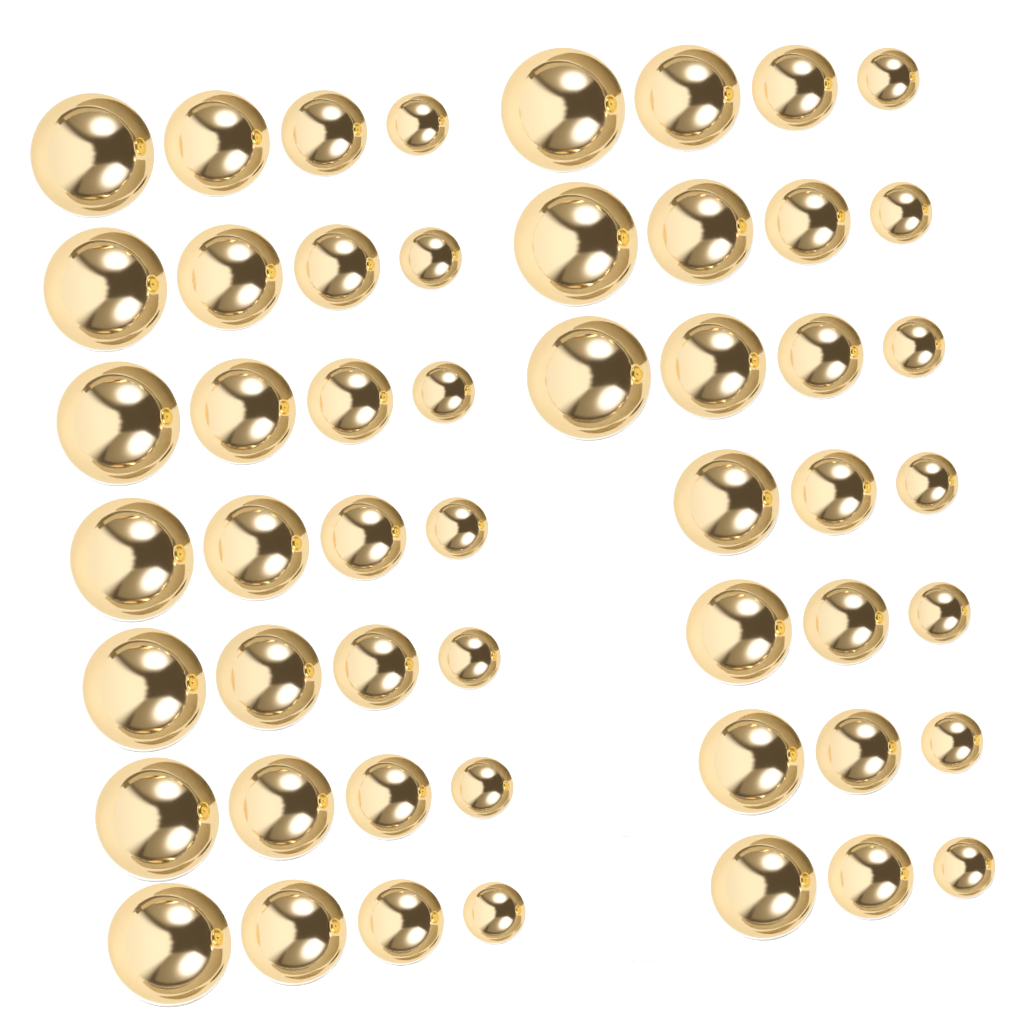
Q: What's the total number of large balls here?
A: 10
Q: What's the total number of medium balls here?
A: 14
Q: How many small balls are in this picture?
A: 14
